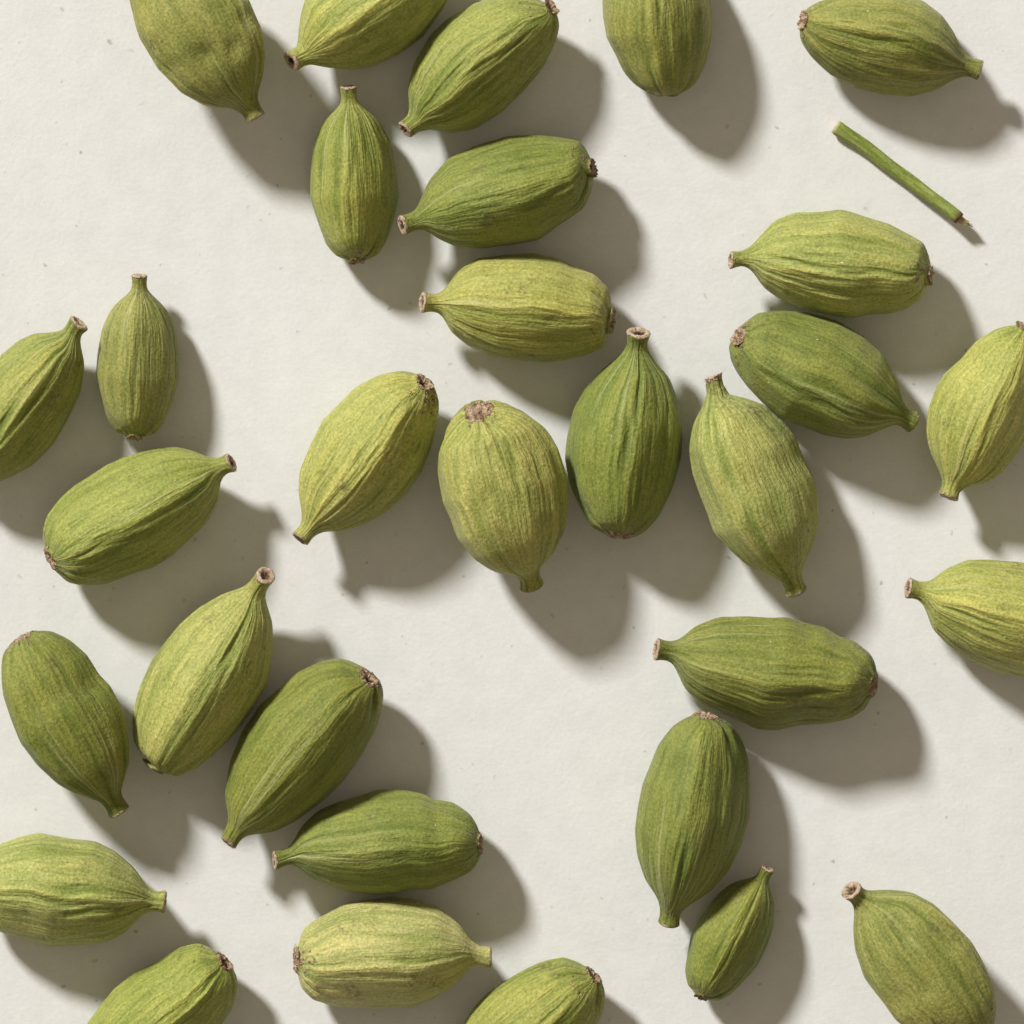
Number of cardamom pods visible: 31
